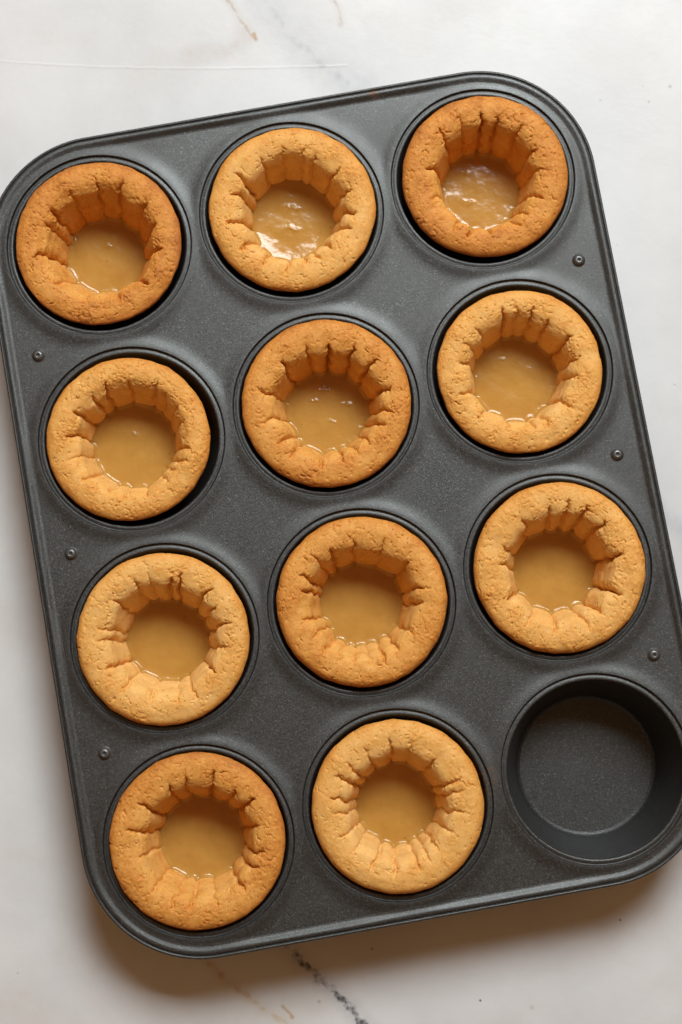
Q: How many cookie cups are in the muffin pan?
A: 11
